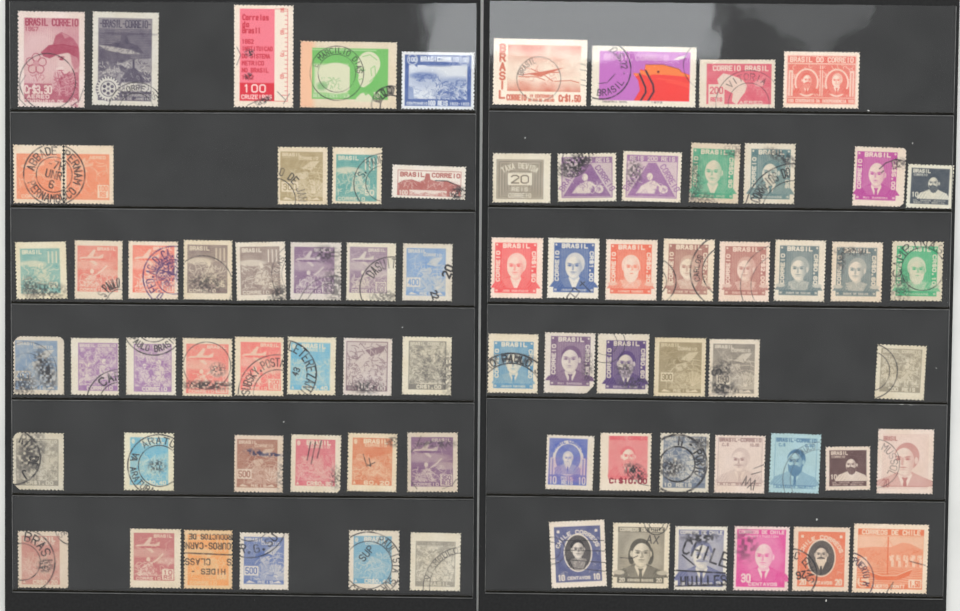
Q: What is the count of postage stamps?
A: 76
